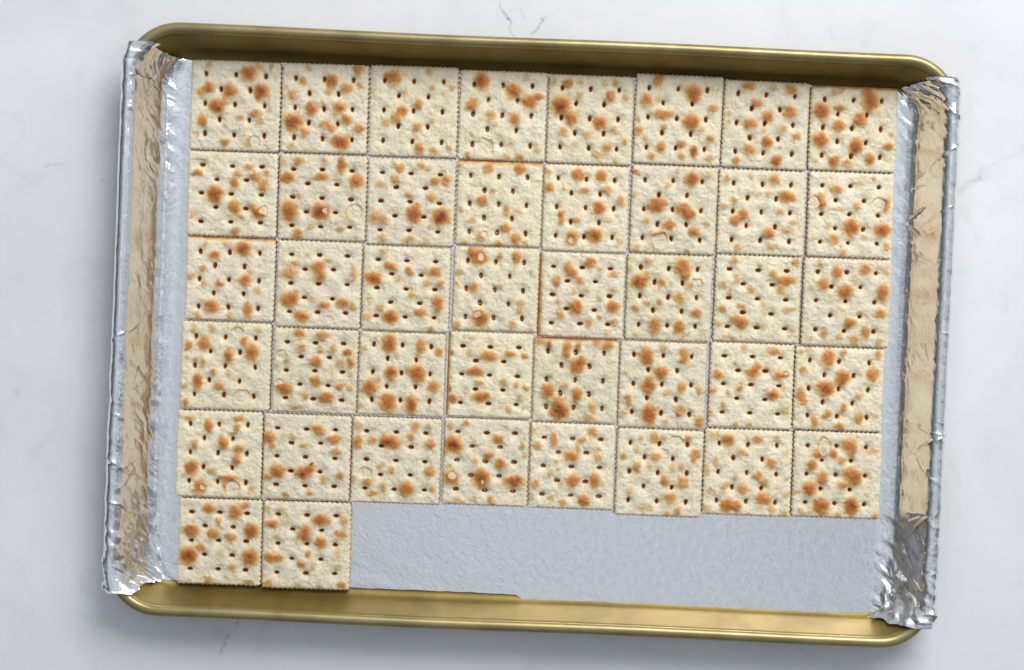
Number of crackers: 42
